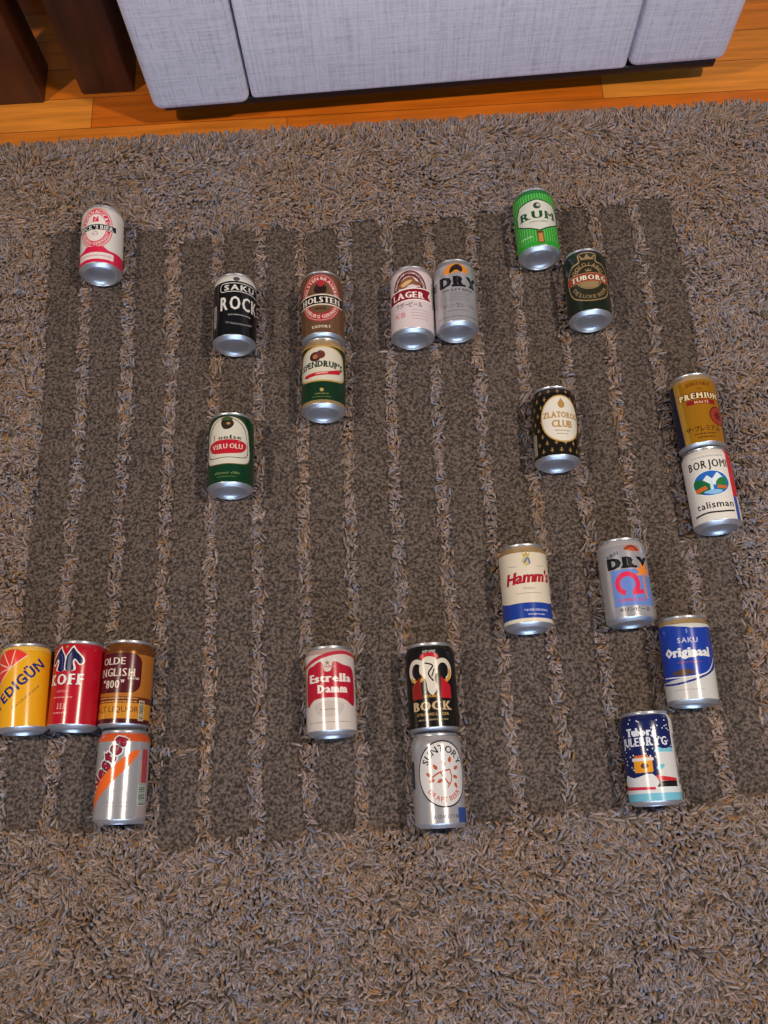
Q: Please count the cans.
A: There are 23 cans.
